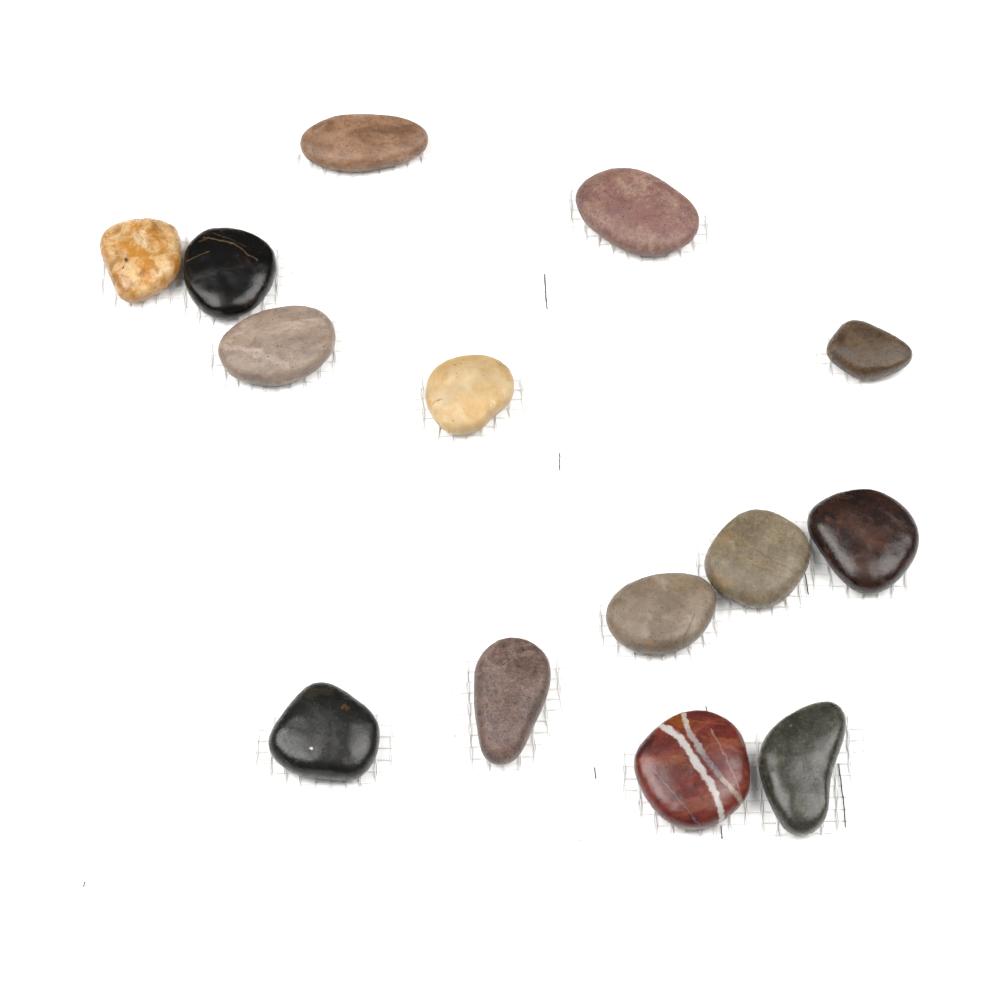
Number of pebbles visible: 14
